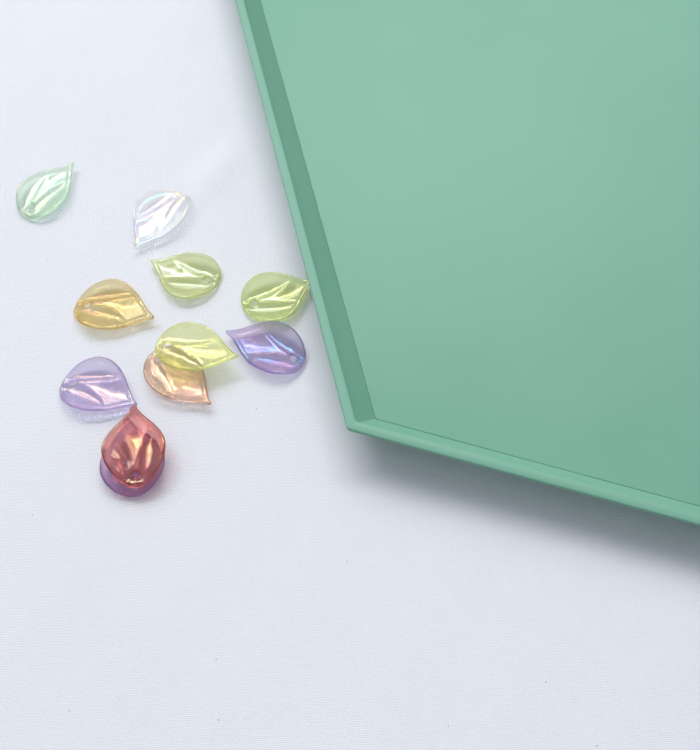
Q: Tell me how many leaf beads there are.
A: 11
